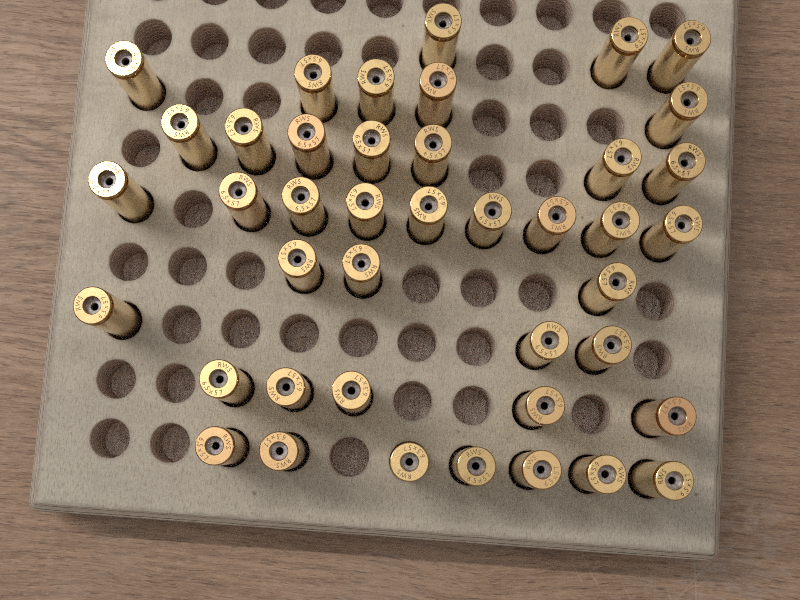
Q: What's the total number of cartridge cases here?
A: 42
